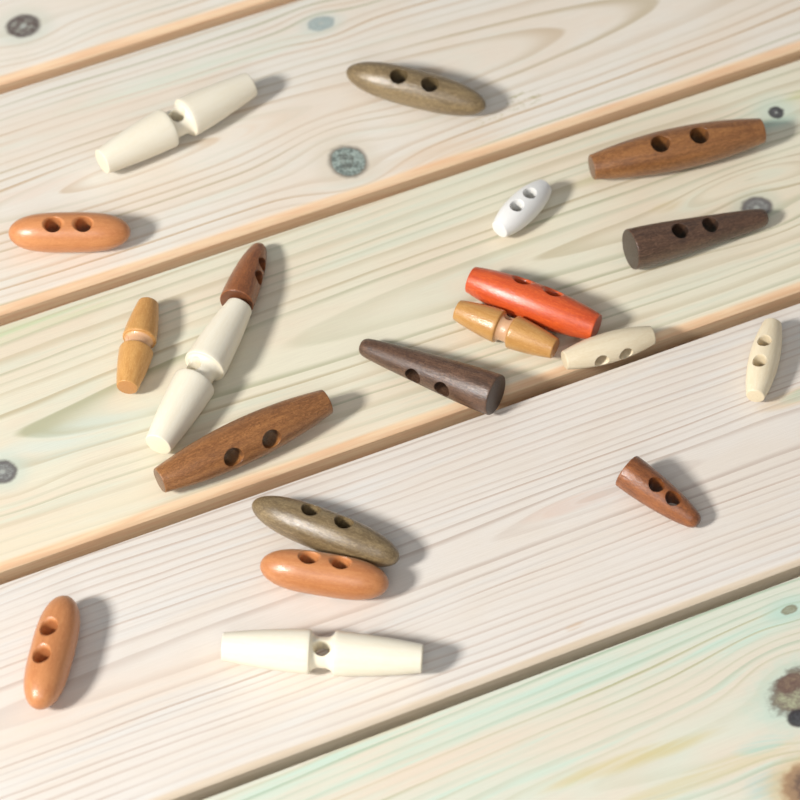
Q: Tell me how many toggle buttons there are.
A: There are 20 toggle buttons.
